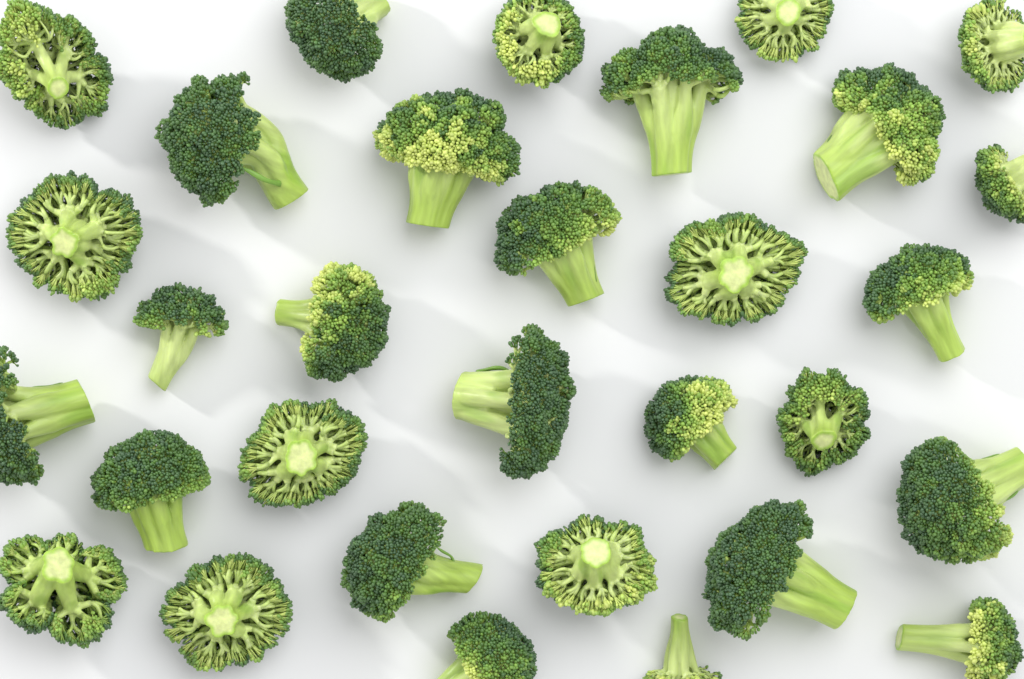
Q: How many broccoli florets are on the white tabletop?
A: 31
